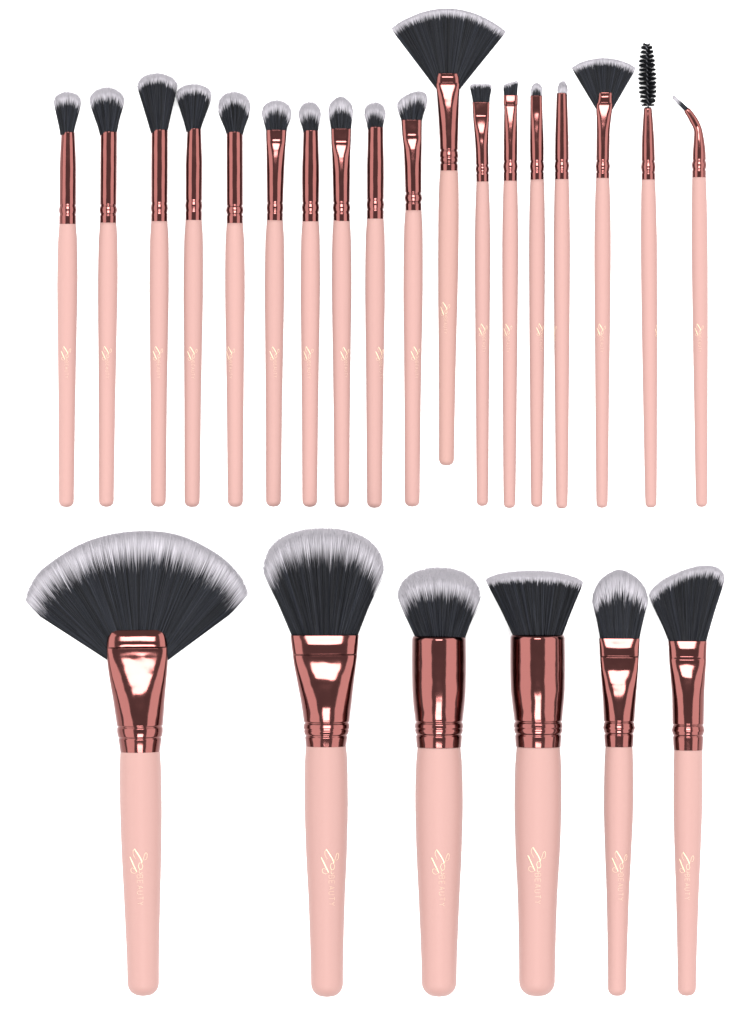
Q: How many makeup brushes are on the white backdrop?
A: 24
